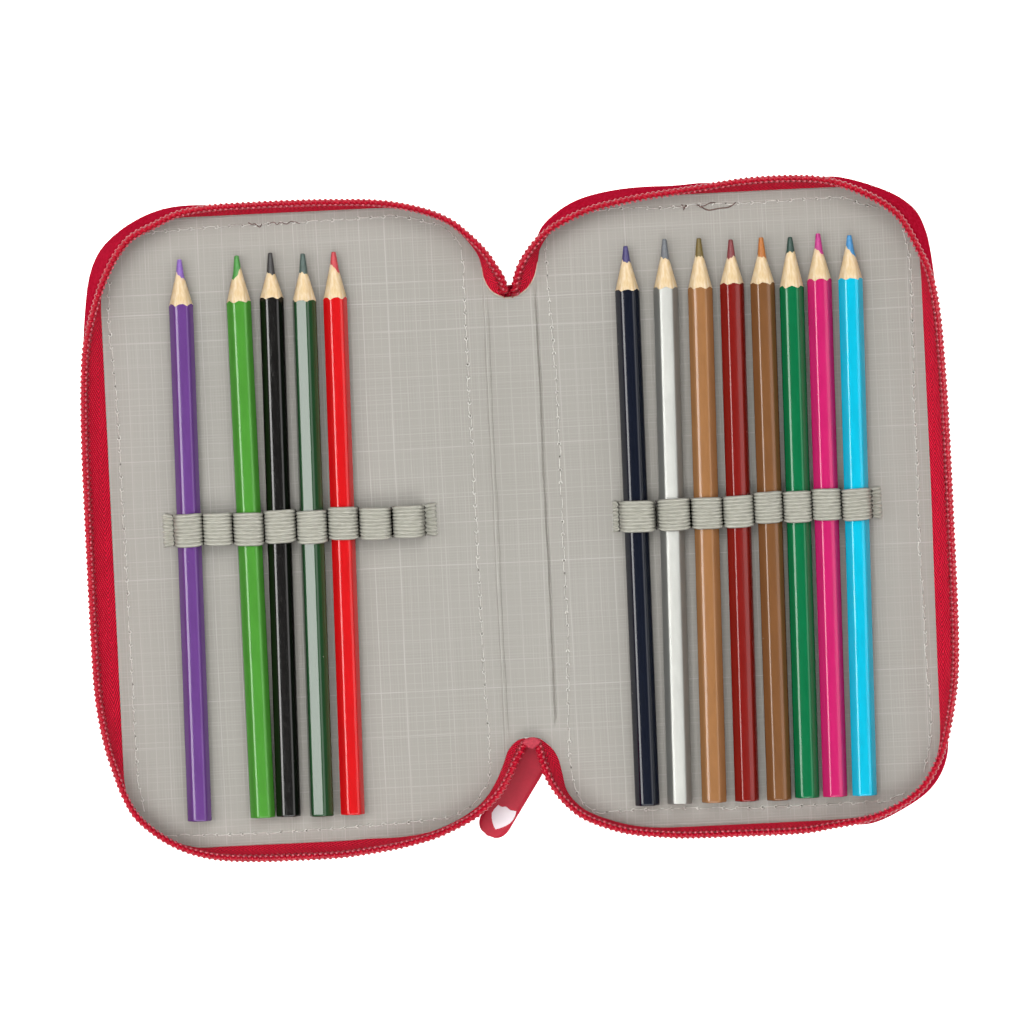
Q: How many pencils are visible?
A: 13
